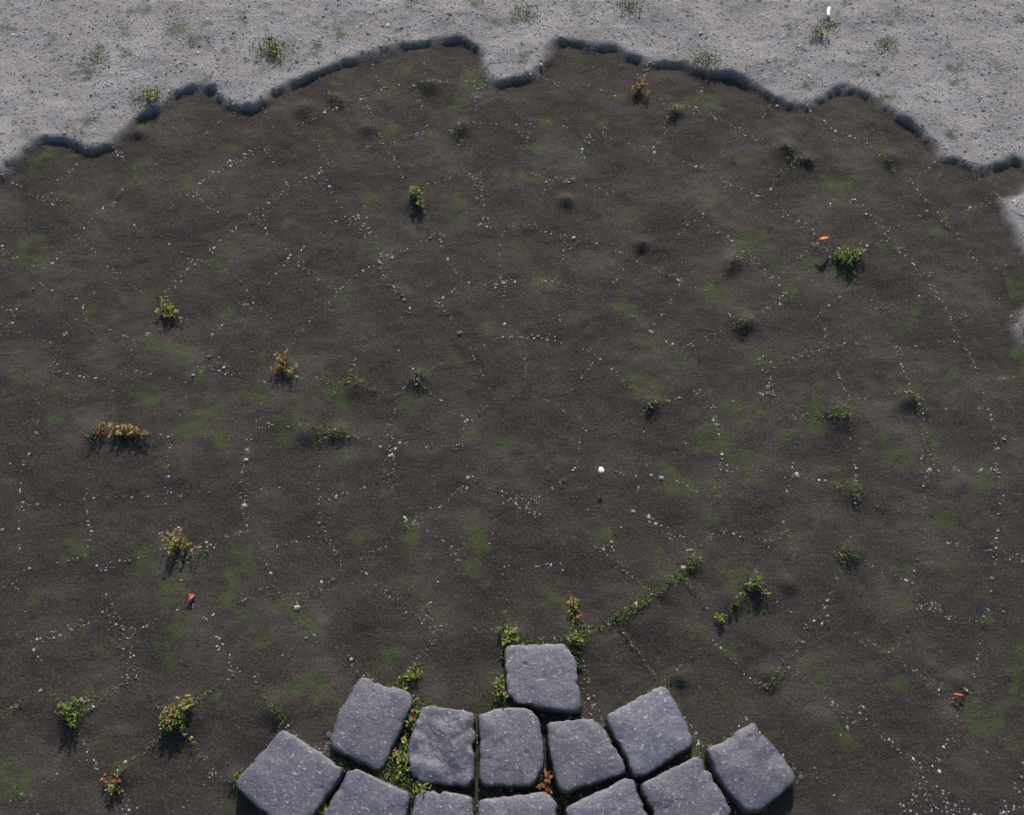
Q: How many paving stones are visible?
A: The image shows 13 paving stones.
